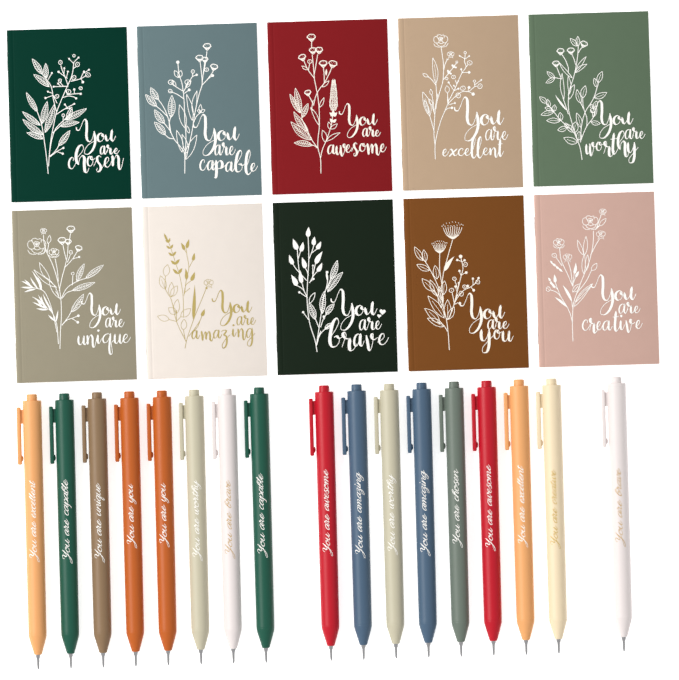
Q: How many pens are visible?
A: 17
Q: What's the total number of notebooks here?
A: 10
